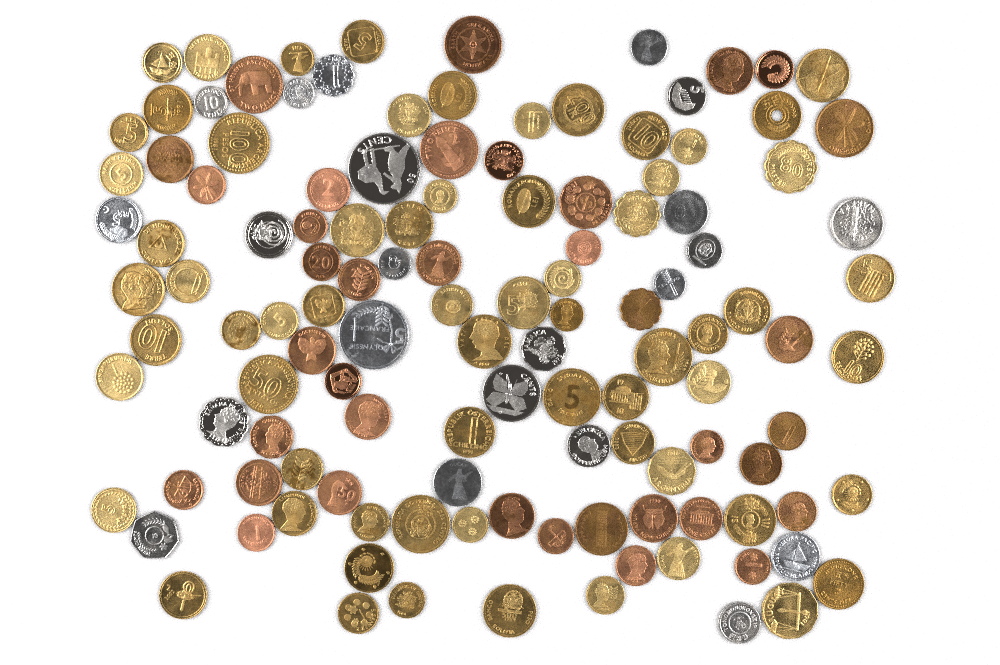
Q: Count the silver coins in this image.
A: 22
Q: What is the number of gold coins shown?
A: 65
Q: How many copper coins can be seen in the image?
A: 37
